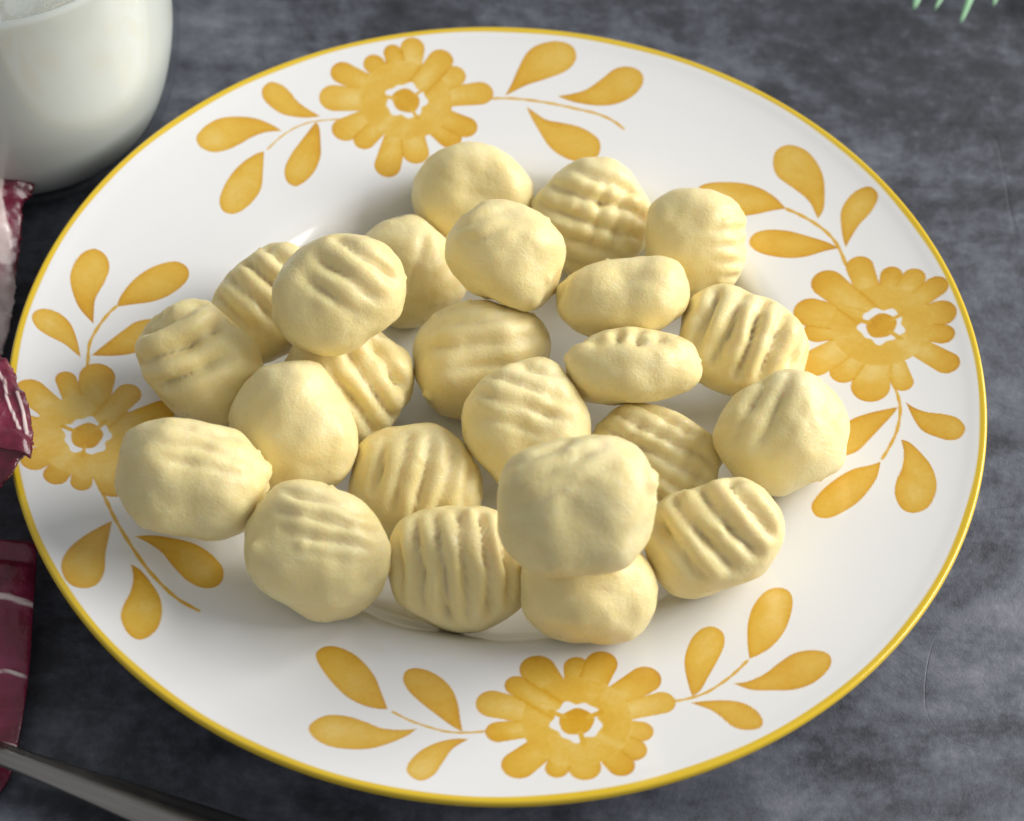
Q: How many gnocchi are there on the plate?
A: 24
